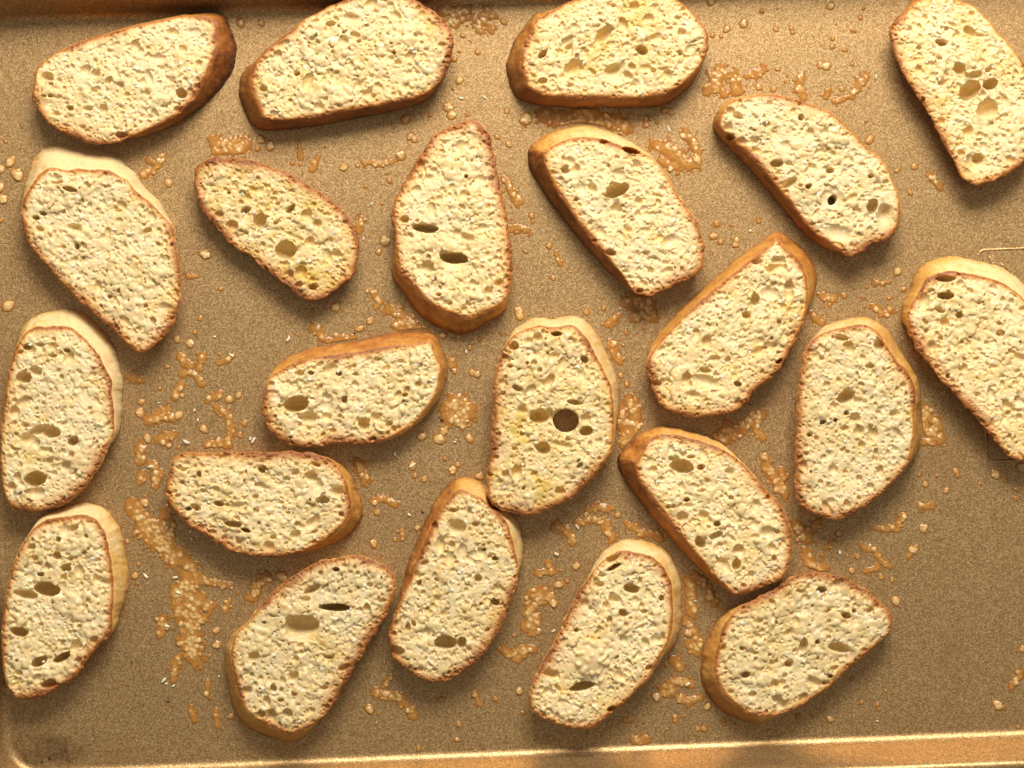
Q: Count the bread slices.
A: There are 22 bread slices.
